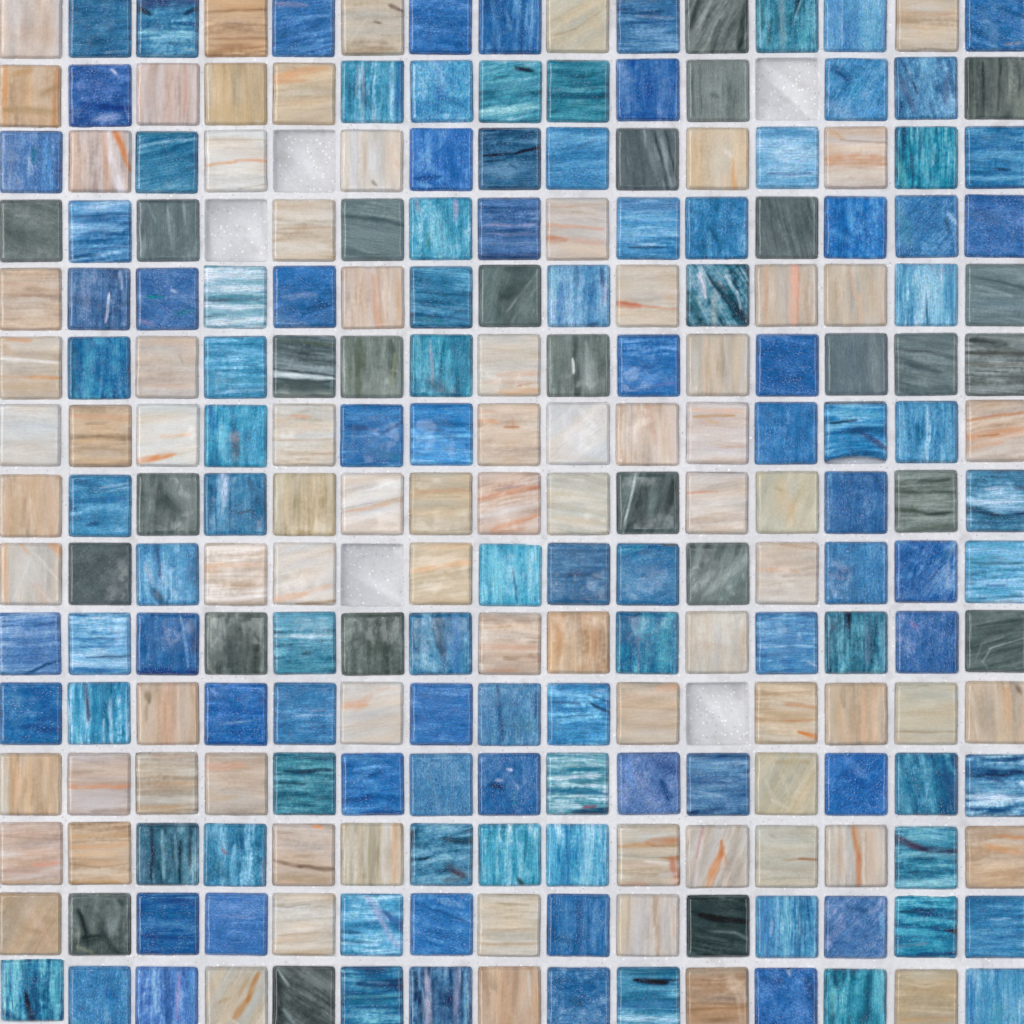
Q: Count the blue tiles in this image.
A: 114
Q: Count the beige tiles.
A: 79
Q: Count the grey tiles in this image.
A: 27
